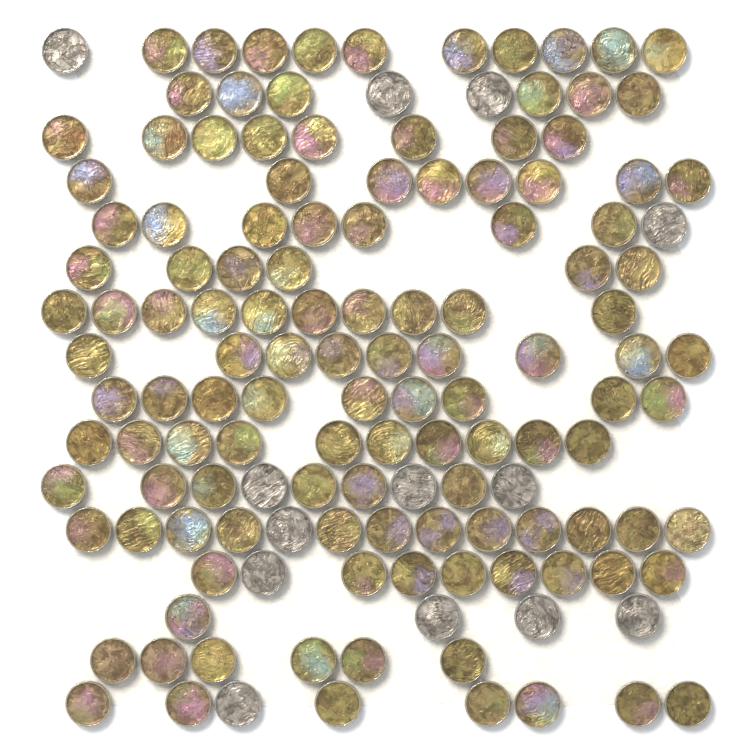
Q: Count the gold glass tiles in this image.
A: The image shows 123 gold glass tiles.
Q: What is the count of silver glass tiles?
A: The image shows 13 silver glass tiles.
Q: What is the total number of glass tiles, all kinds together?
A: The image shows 136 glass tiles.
